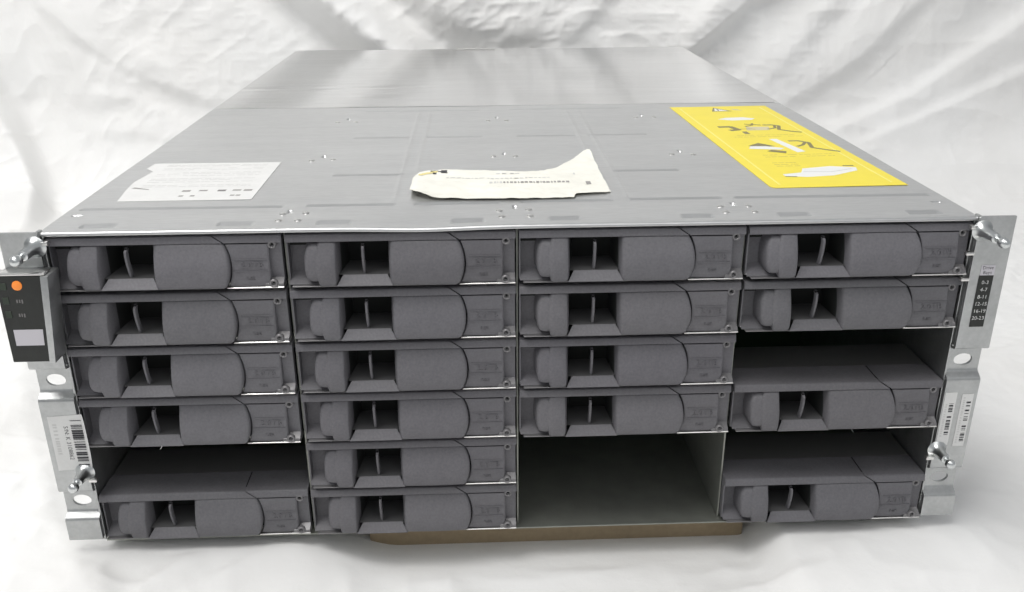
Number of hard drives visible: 19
